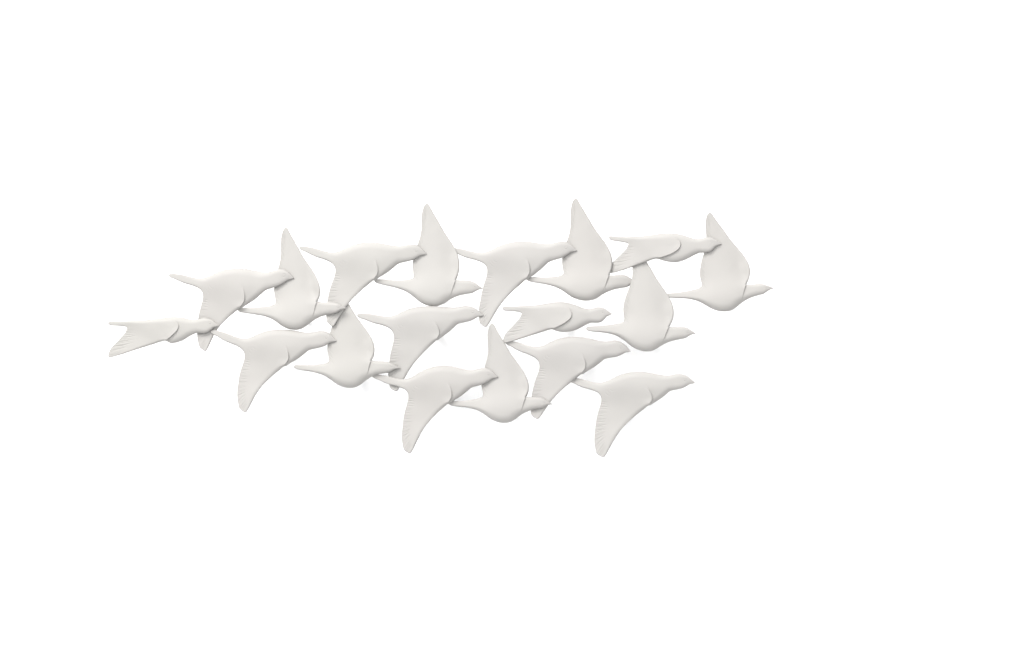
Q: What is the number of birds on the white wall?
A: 18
